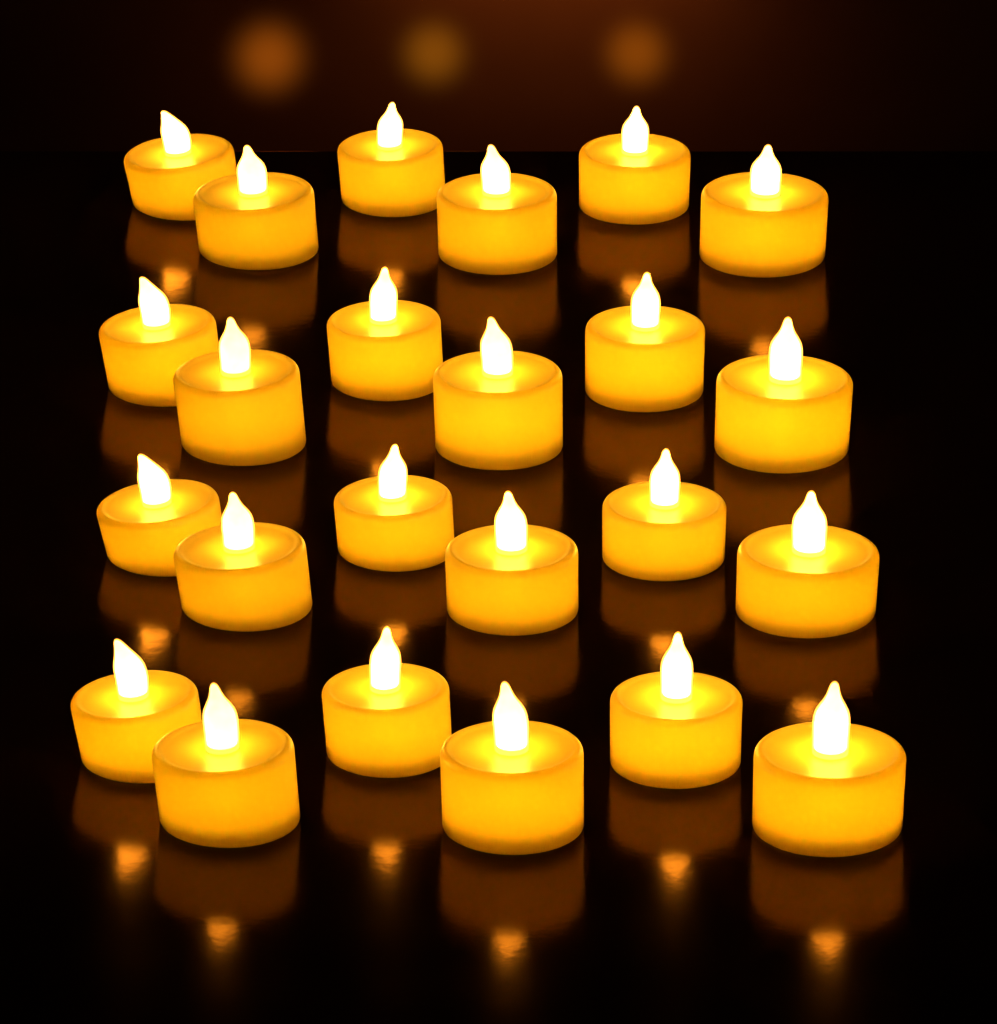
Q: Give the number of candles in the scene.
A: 24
